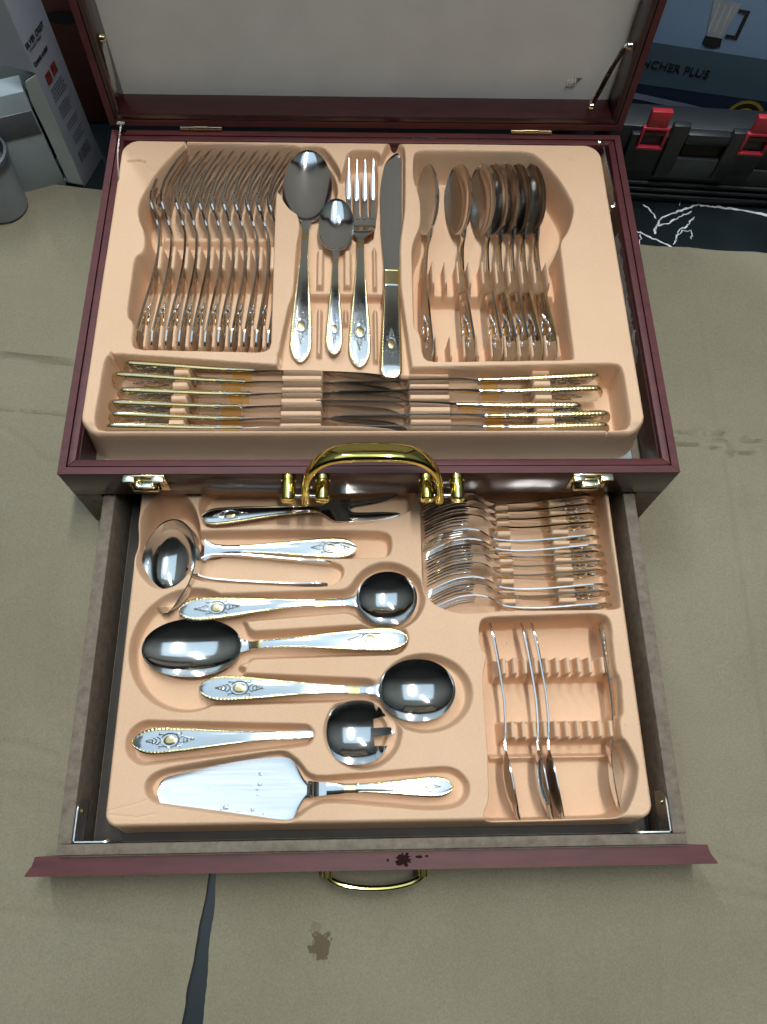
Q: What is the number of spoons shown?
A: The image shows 16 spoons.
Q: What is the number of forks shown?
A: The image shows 25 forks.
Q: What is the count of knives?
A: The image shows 12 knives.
